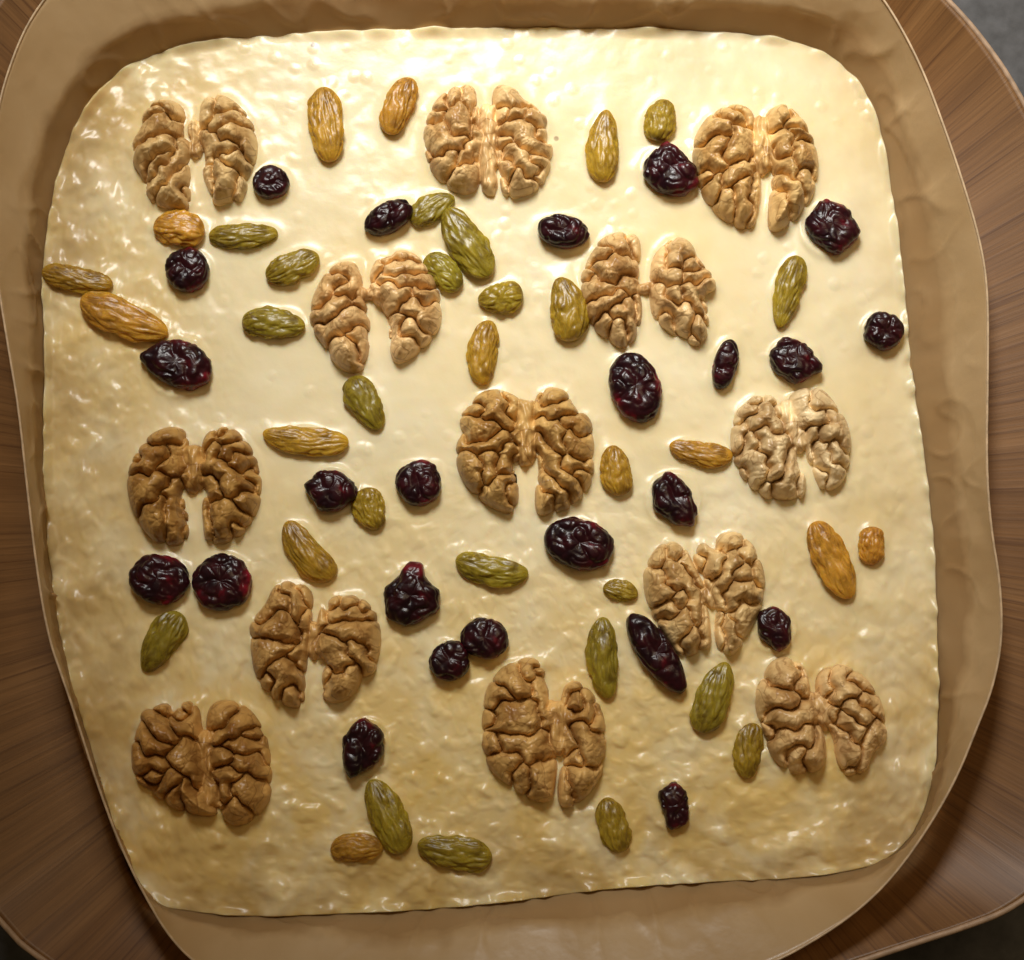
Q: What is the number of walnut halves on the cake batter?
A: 13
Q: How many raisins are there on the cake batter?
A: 35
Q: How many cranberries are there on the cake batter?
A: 24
